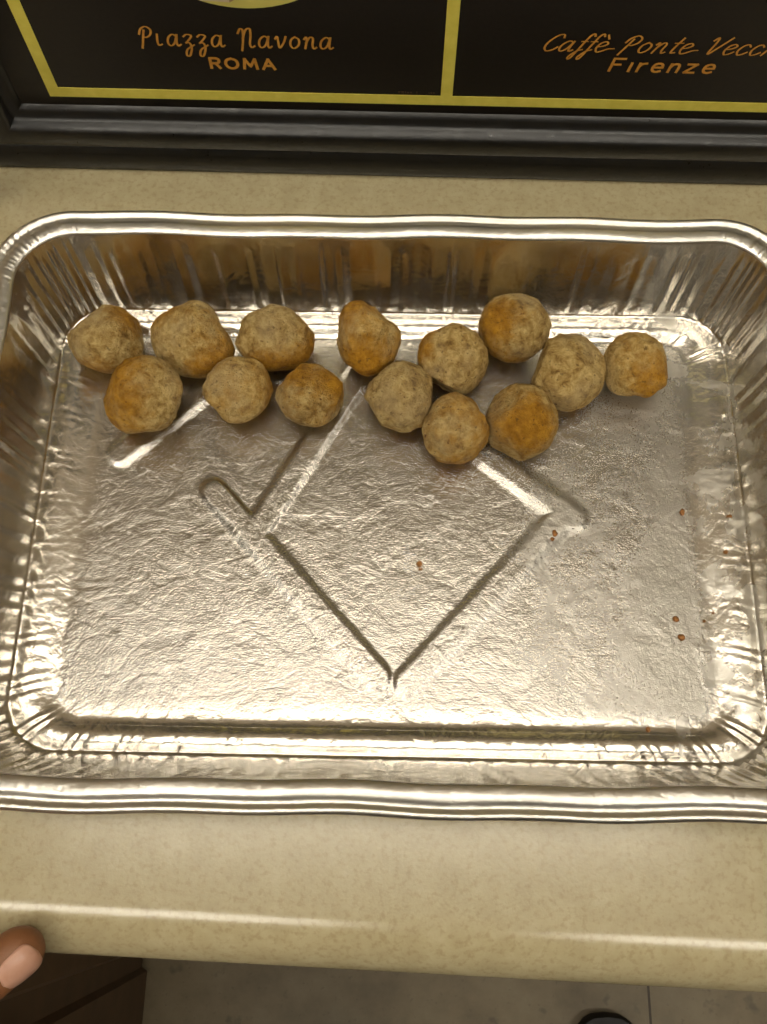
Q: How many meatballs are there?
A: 14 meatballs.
